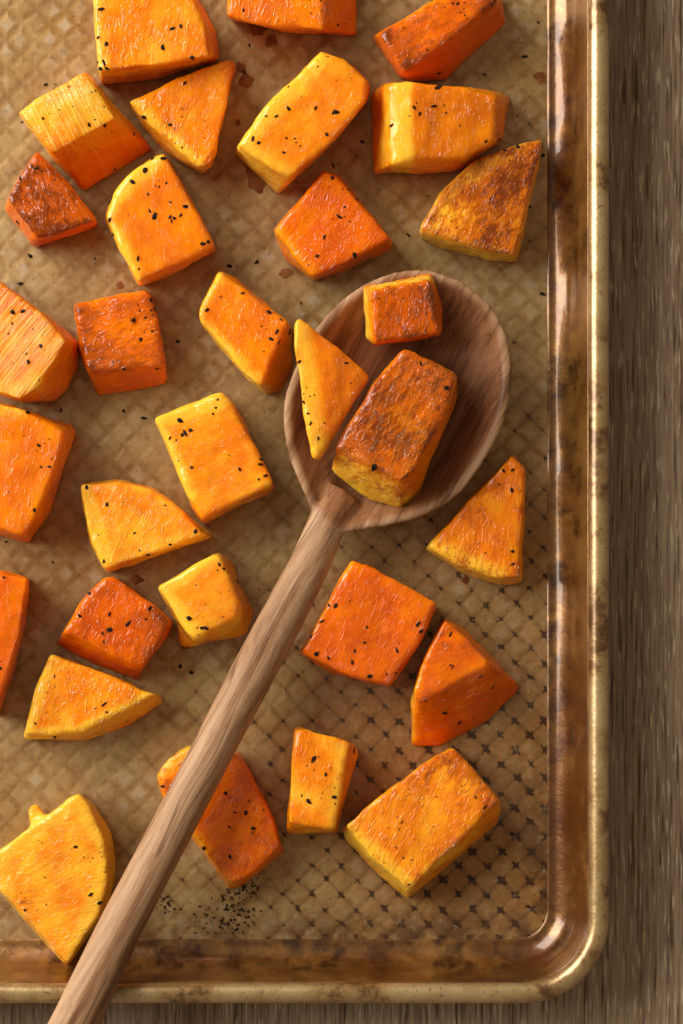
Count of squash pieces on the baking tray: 31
